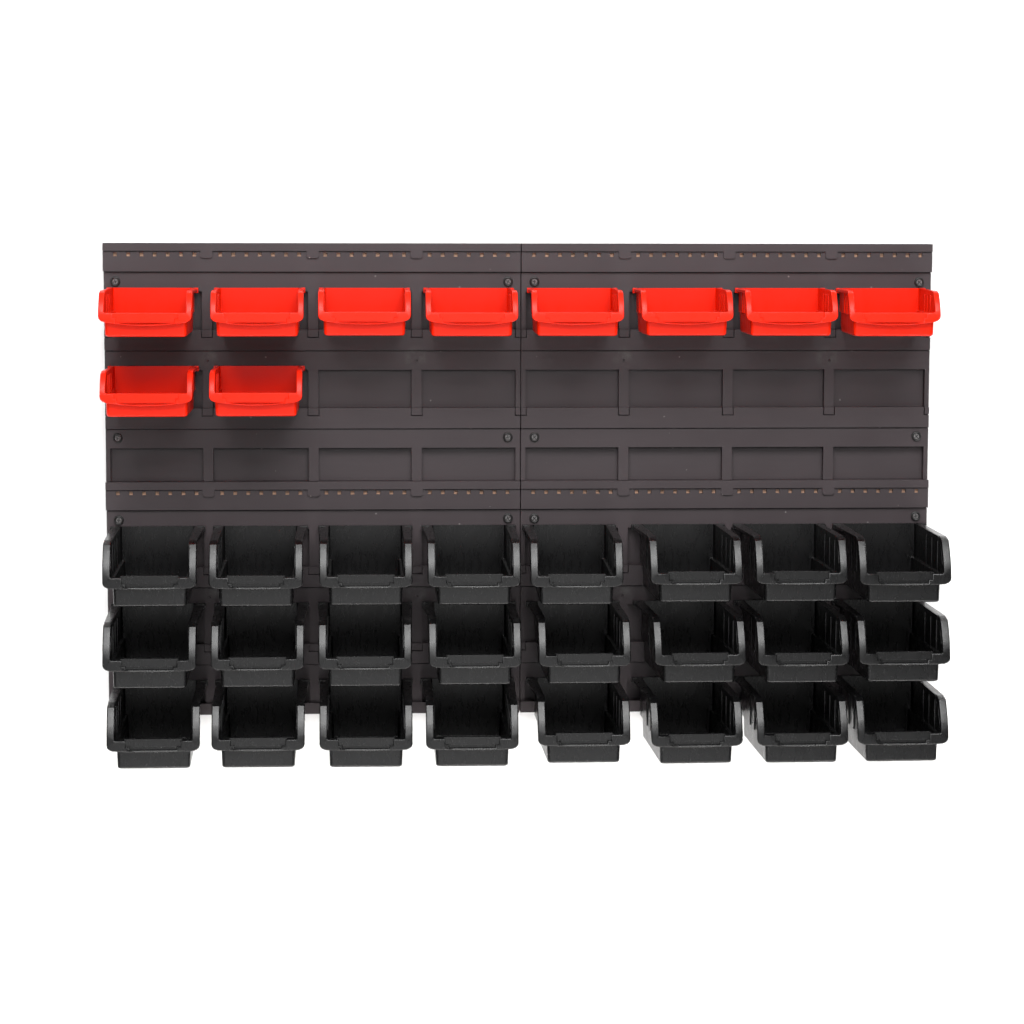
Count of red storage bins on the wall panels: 10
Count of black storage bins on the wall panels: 24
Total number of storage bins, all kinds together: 34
